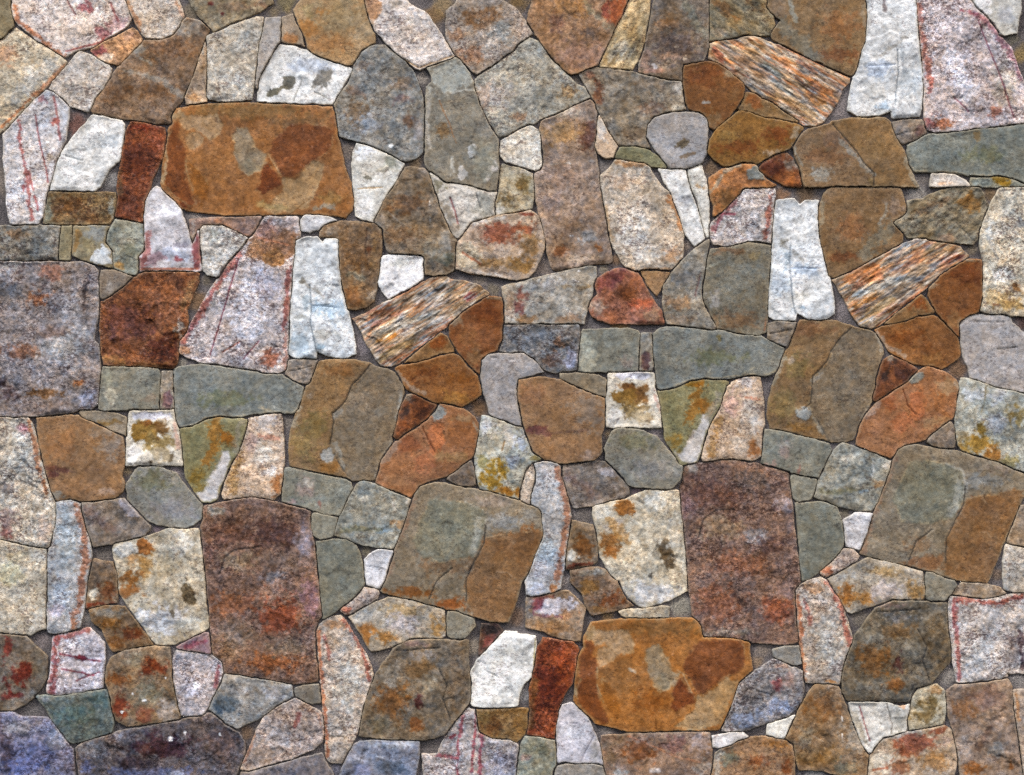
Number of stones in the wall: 200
